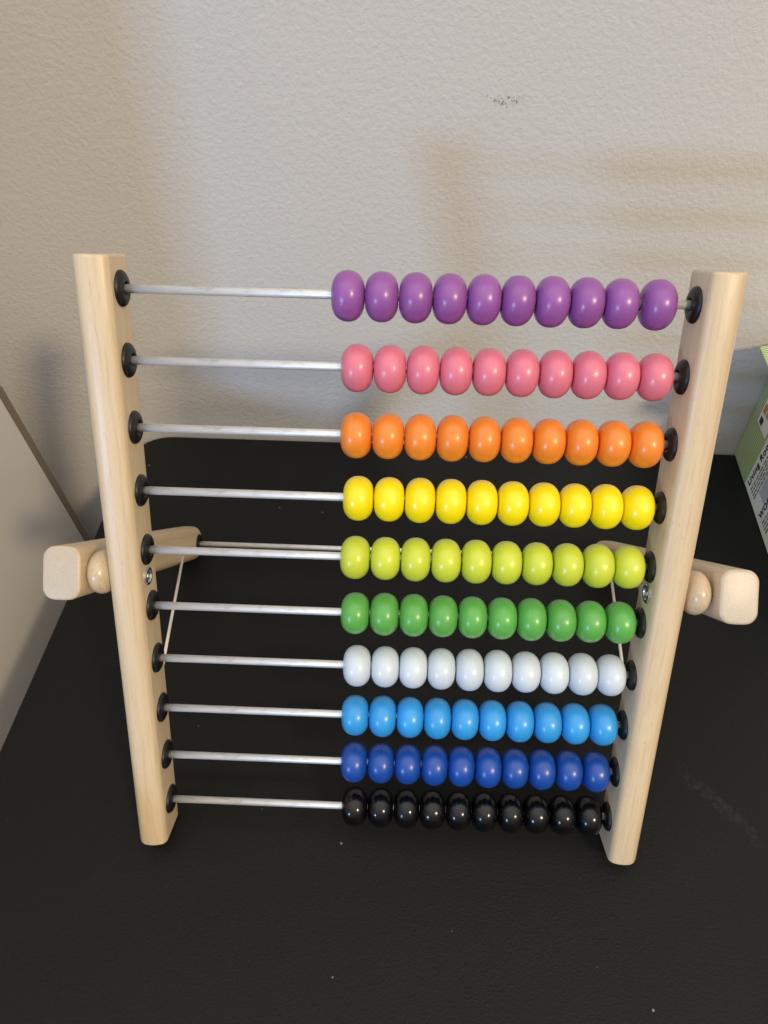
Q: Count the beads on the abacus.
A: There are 100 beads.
